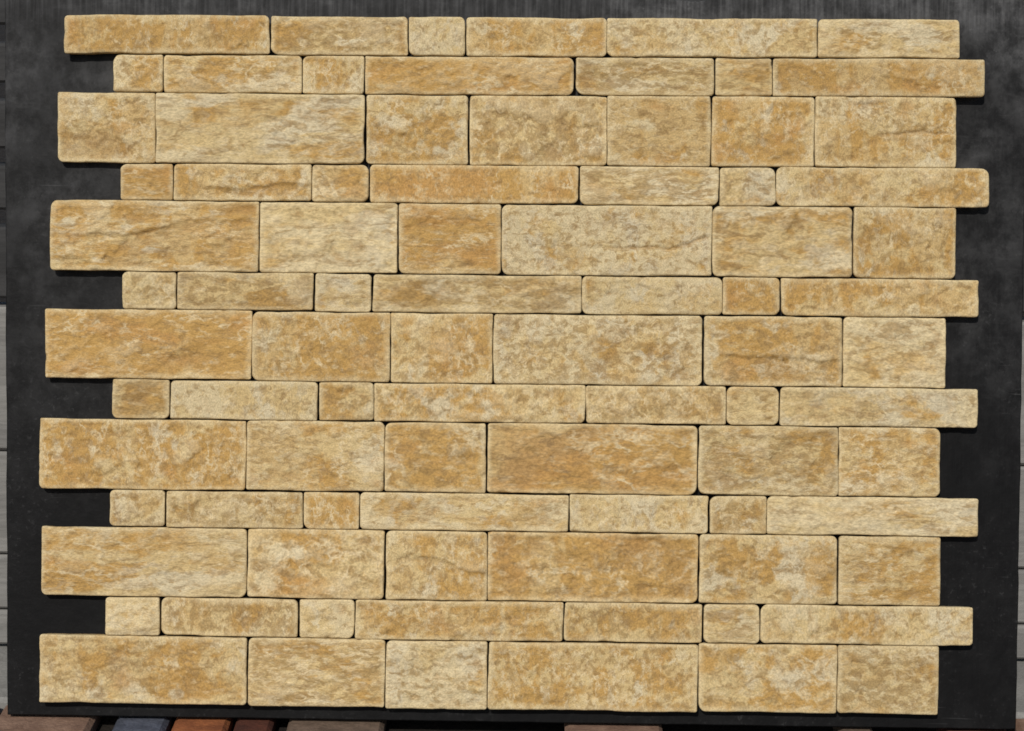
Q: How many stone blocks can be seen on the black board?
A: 85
